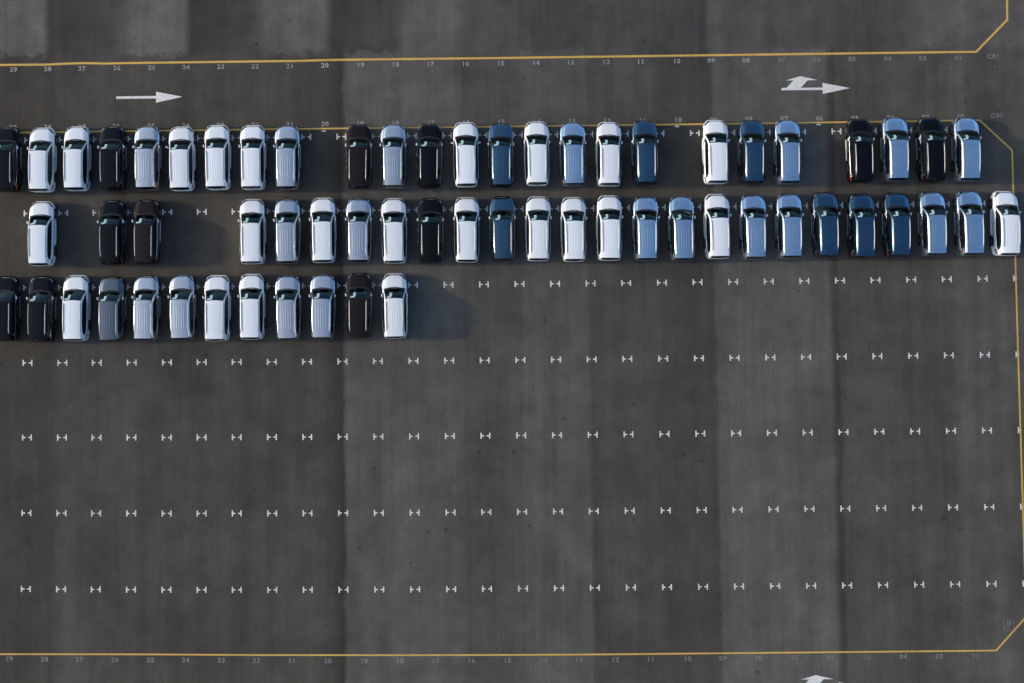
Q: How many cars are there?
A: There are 62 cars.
